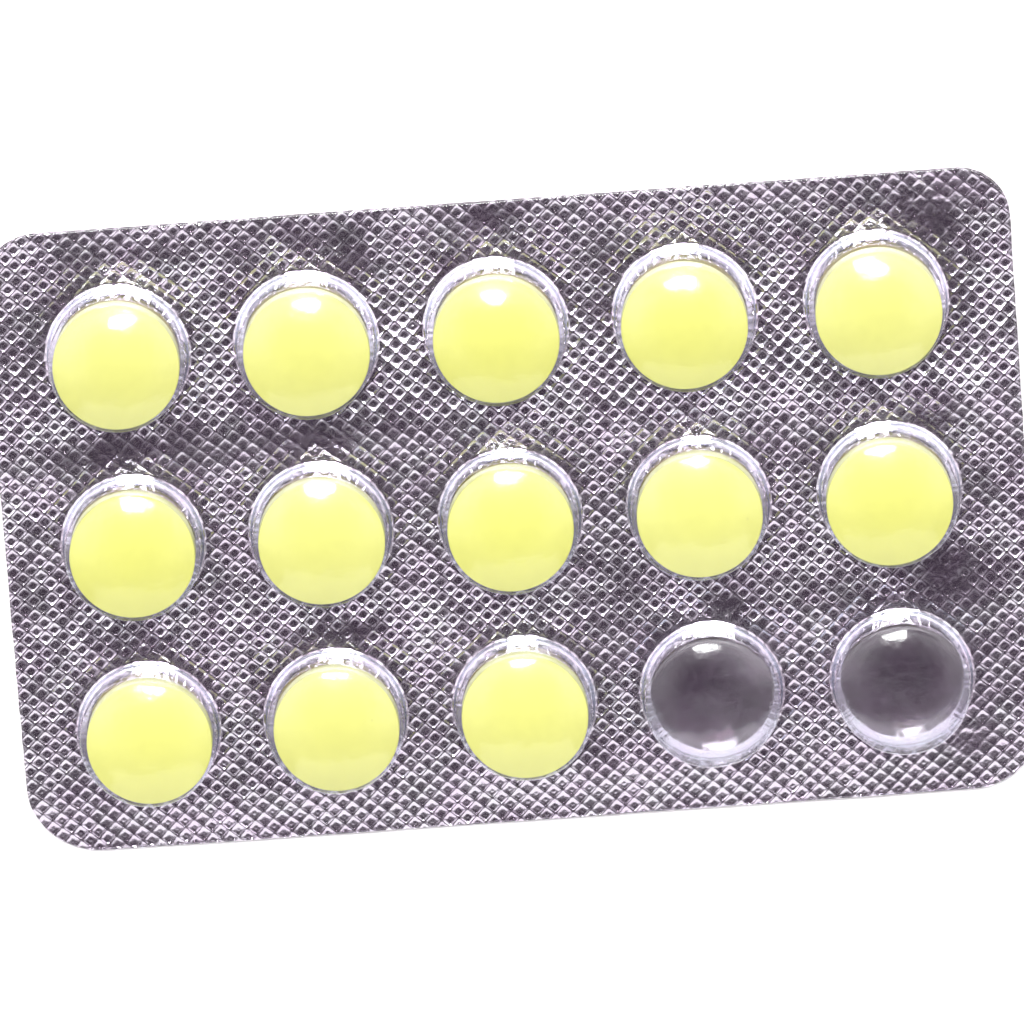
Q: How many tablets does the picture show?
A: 13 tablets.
